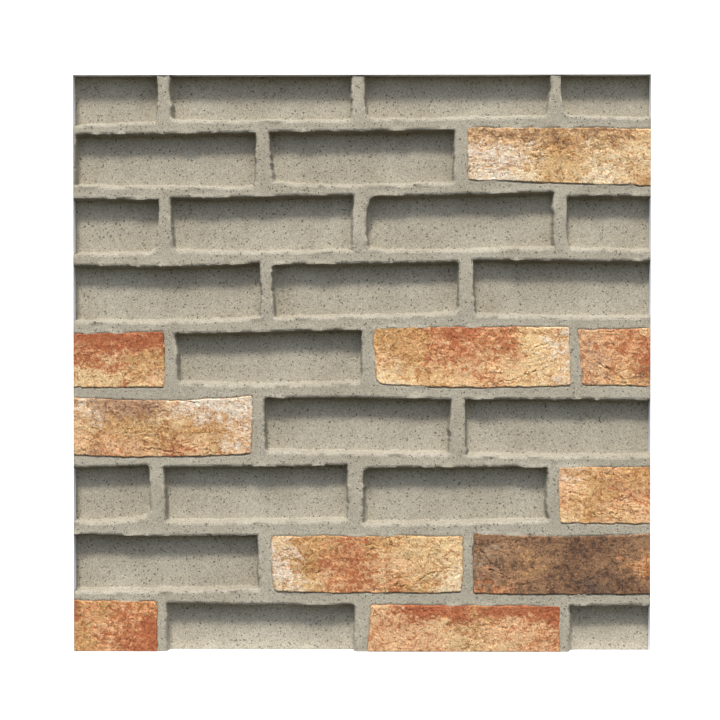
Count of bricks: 10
